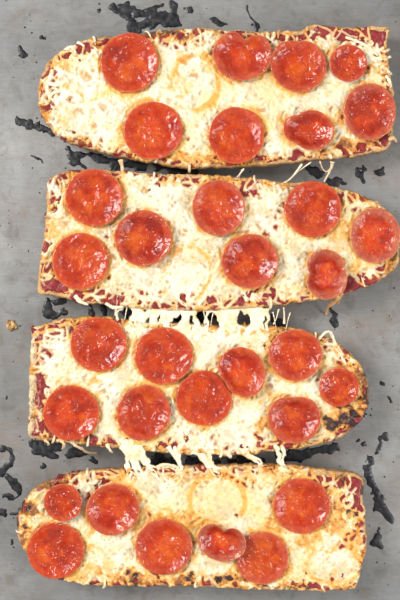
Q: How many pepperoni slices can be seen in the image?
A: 32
